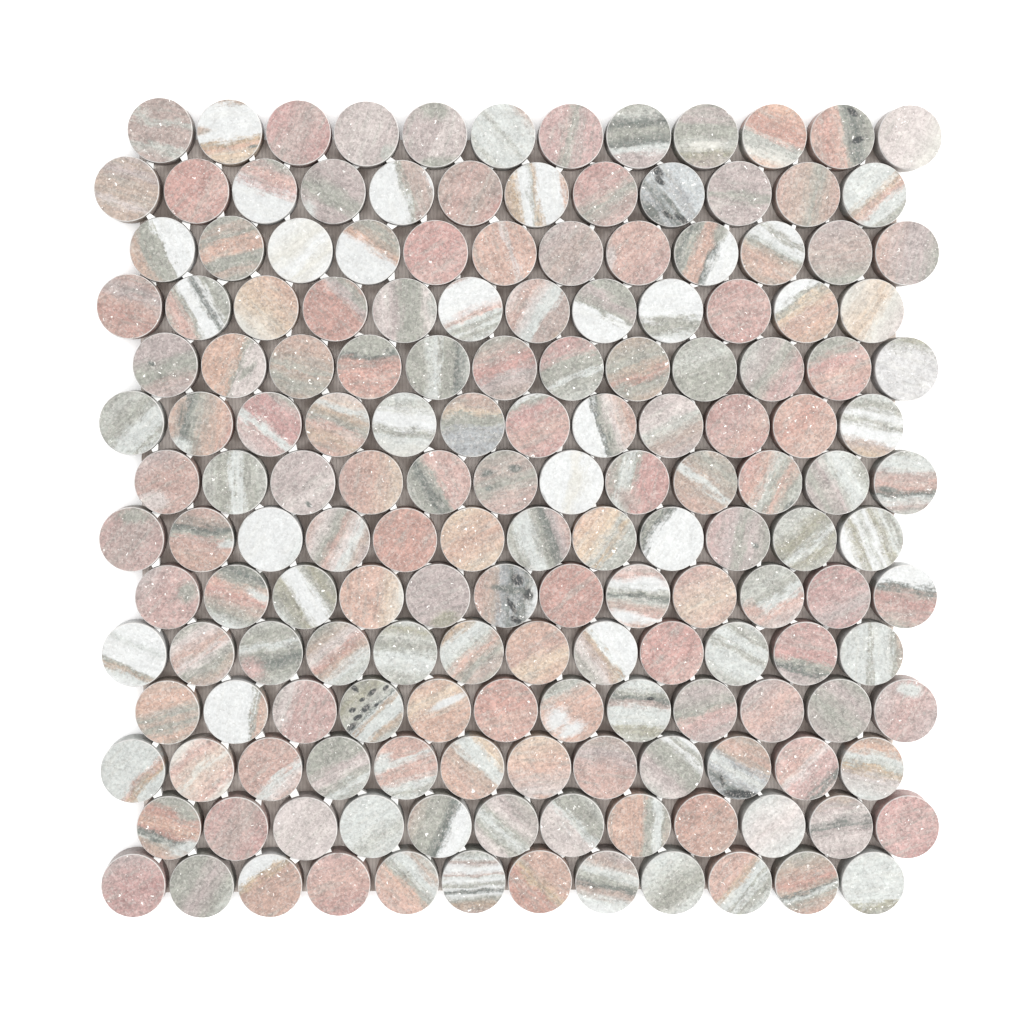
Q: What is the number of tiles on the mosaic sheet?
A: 168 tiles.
